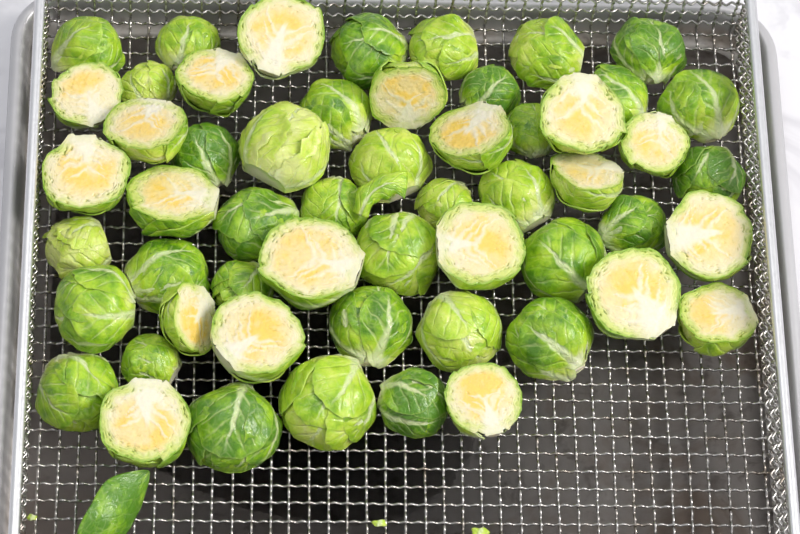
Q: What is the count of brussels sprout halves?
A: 55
